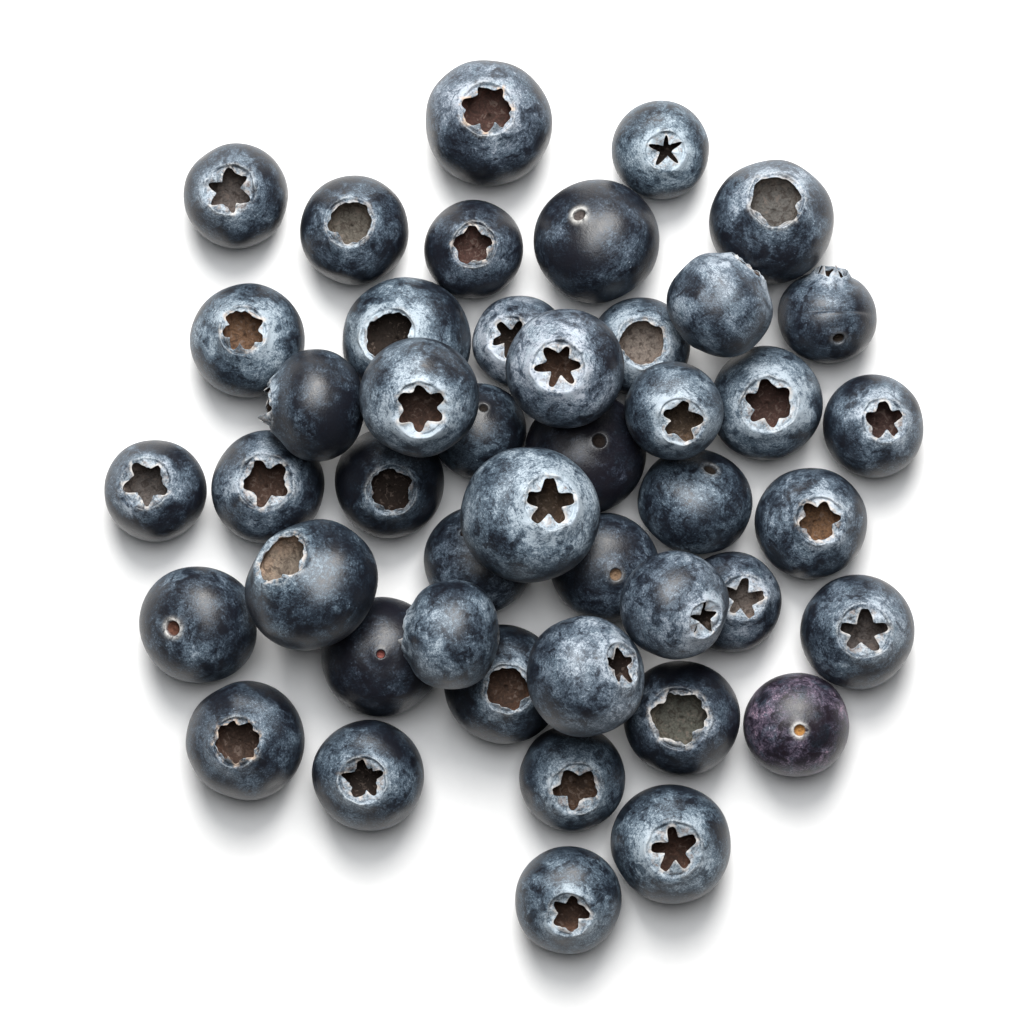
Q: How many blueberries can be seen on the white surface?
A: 45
